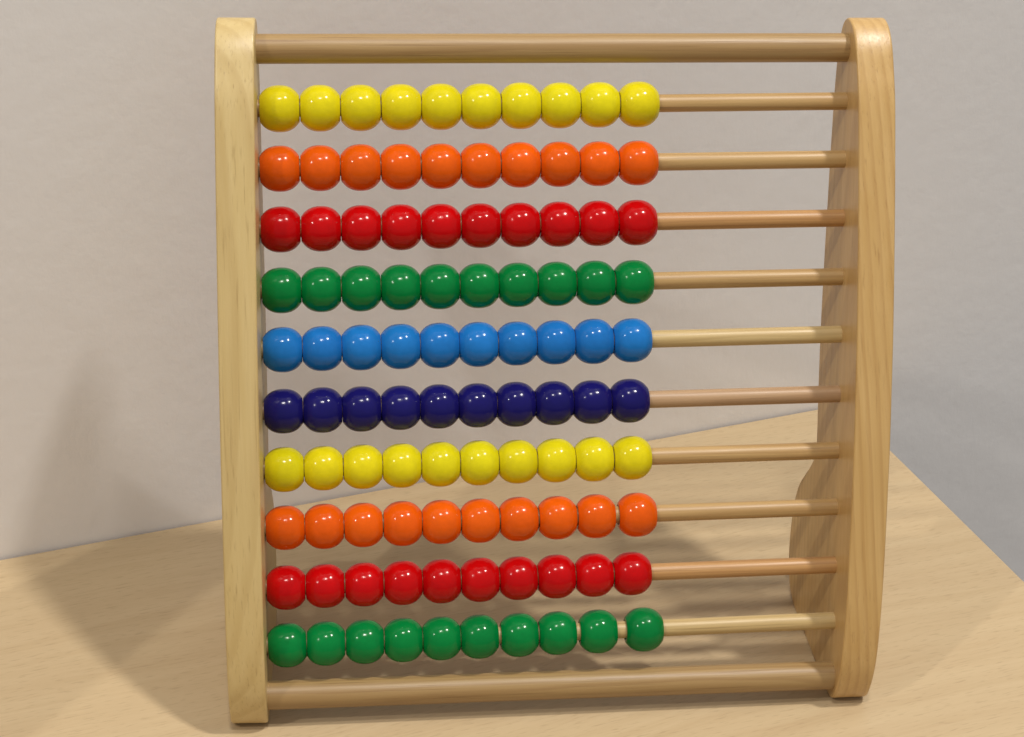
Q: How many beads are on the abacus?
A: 100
